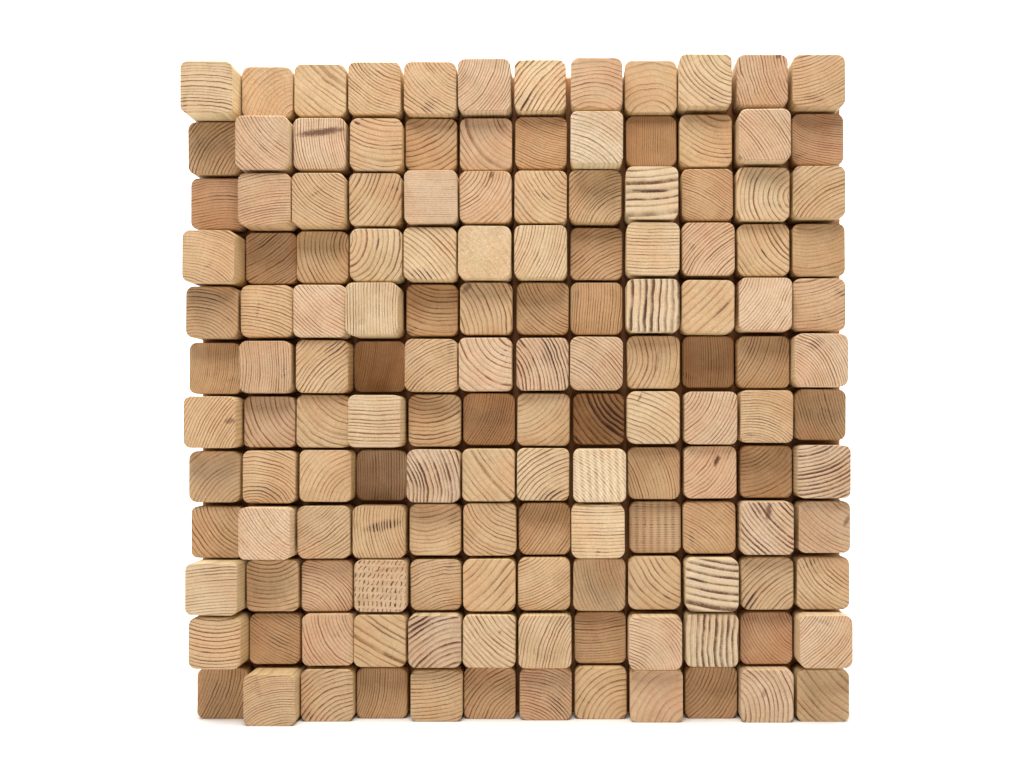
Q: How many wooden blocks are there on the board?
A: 144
